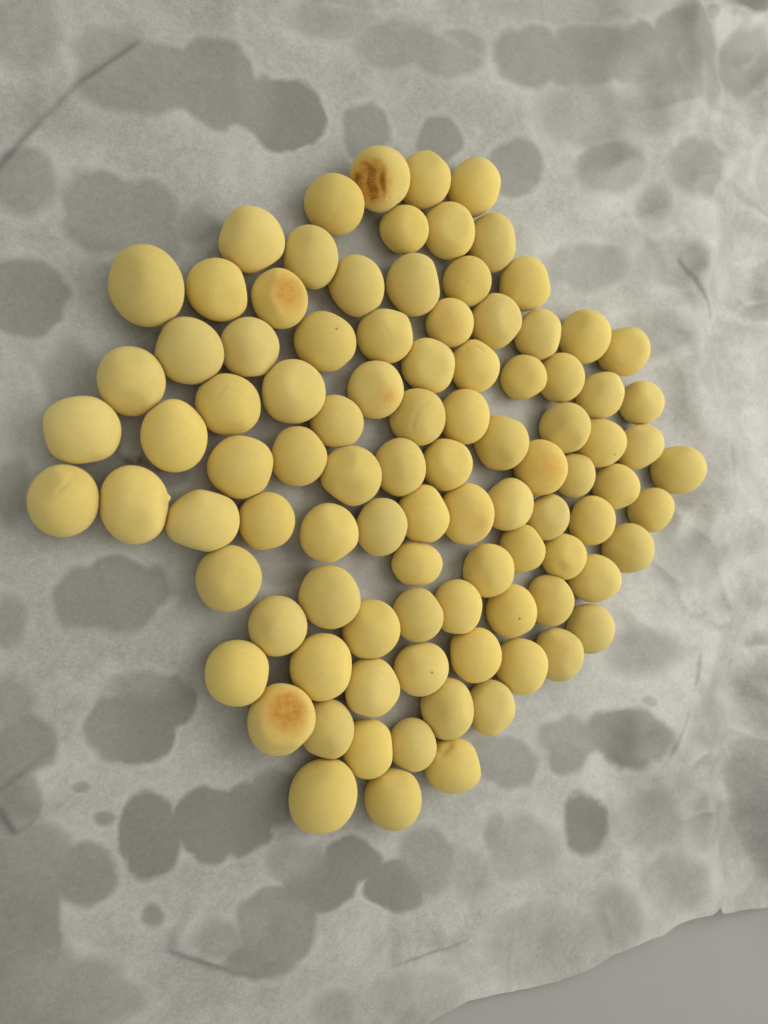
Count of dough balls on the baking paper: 96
